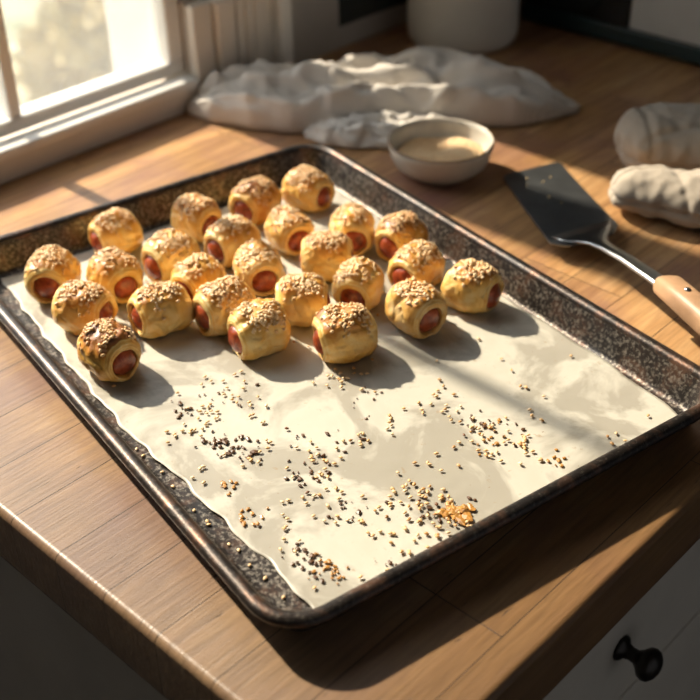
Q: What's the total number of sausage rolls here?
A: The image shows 25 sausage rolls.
